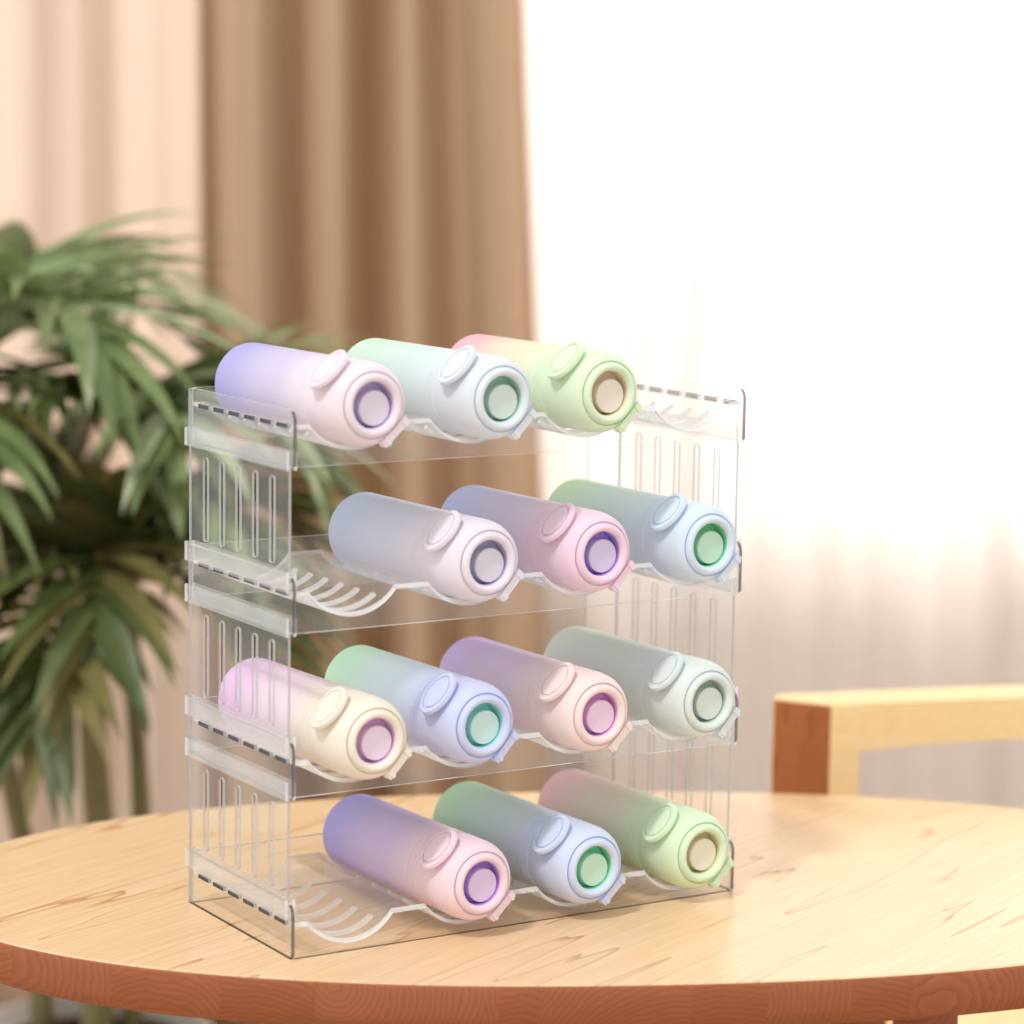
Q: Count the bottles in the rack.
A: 13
